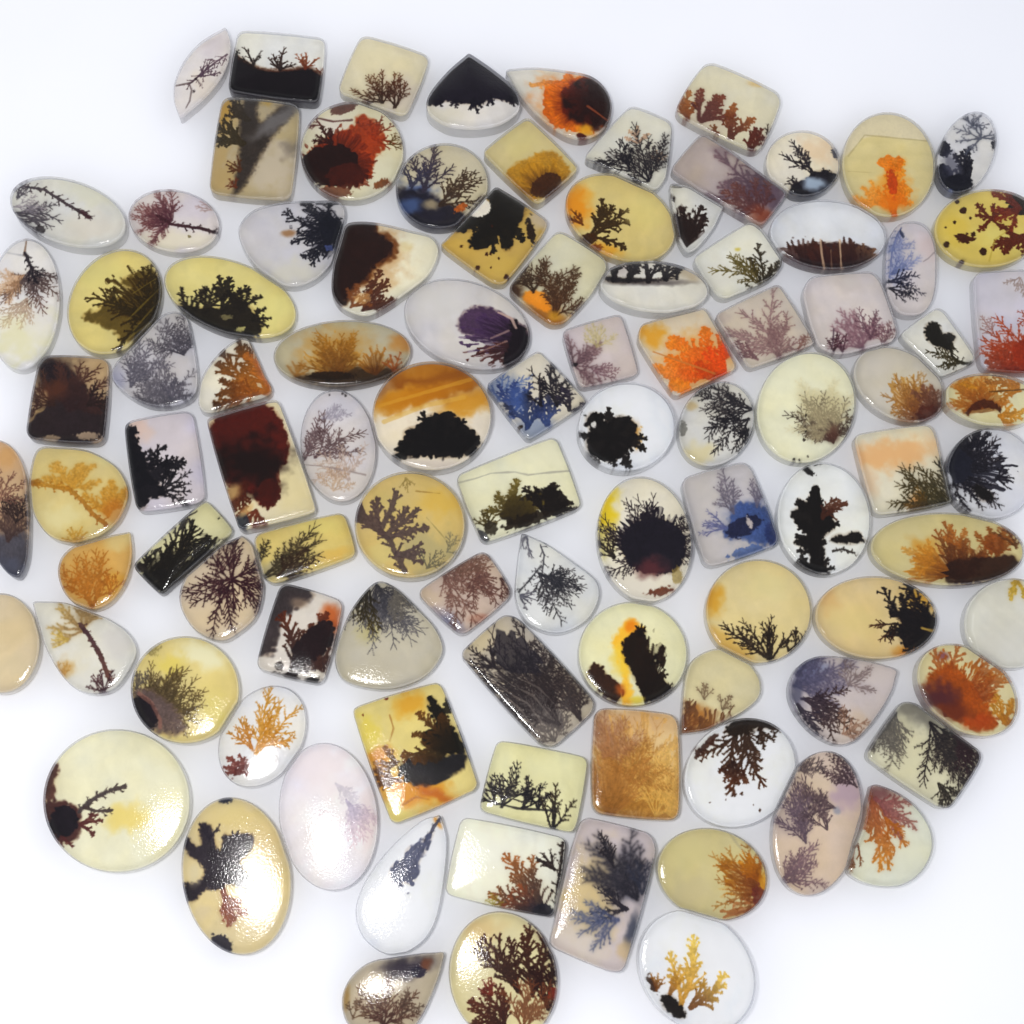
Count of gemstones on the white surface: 99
